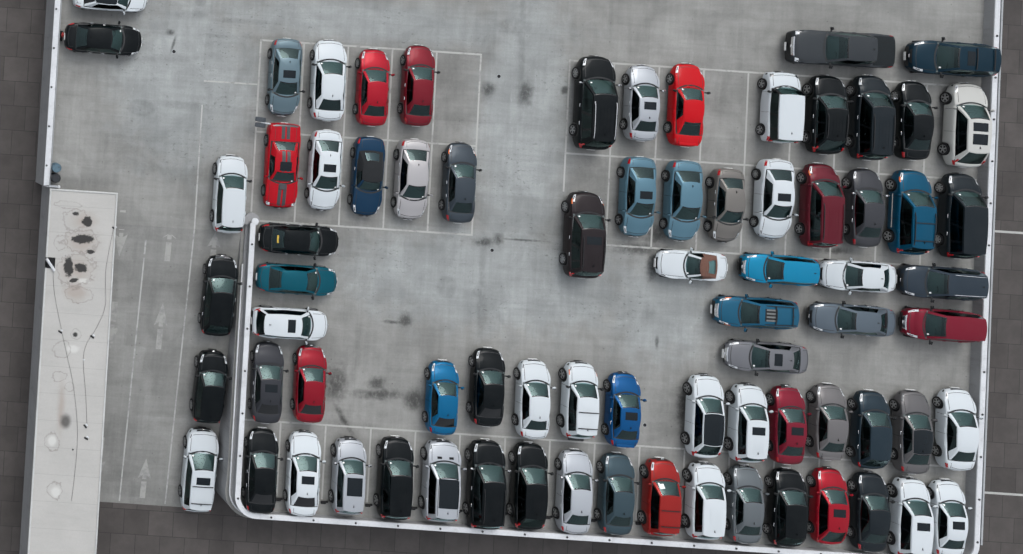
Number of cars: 76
